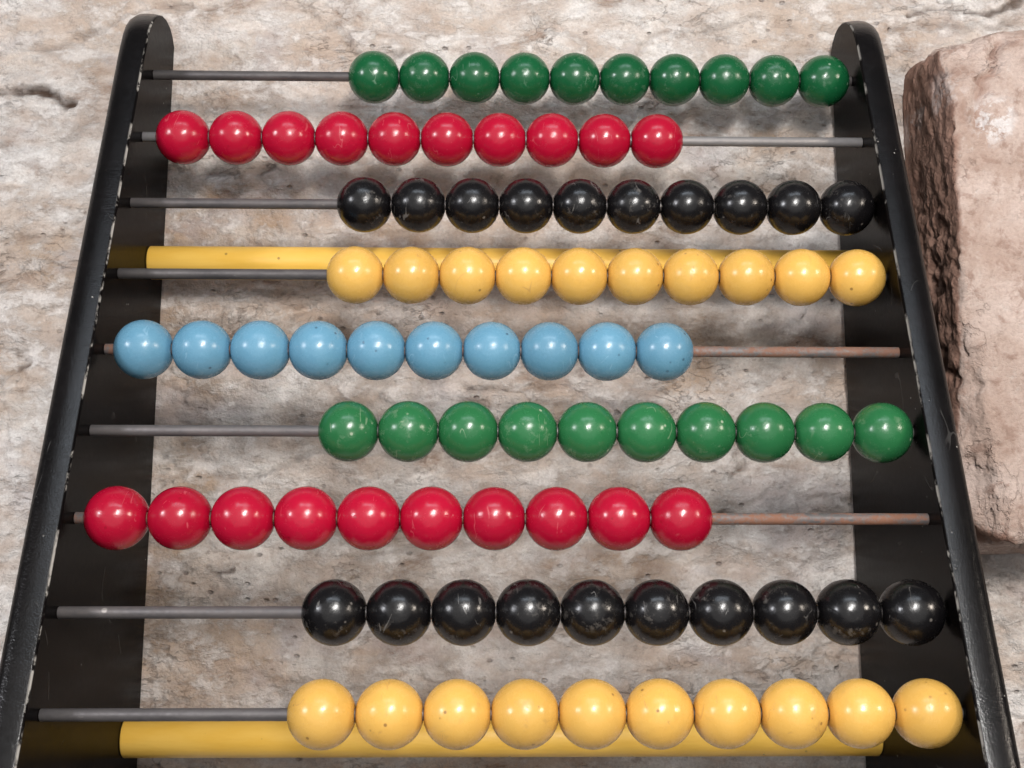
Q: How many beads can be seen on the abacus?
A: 90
